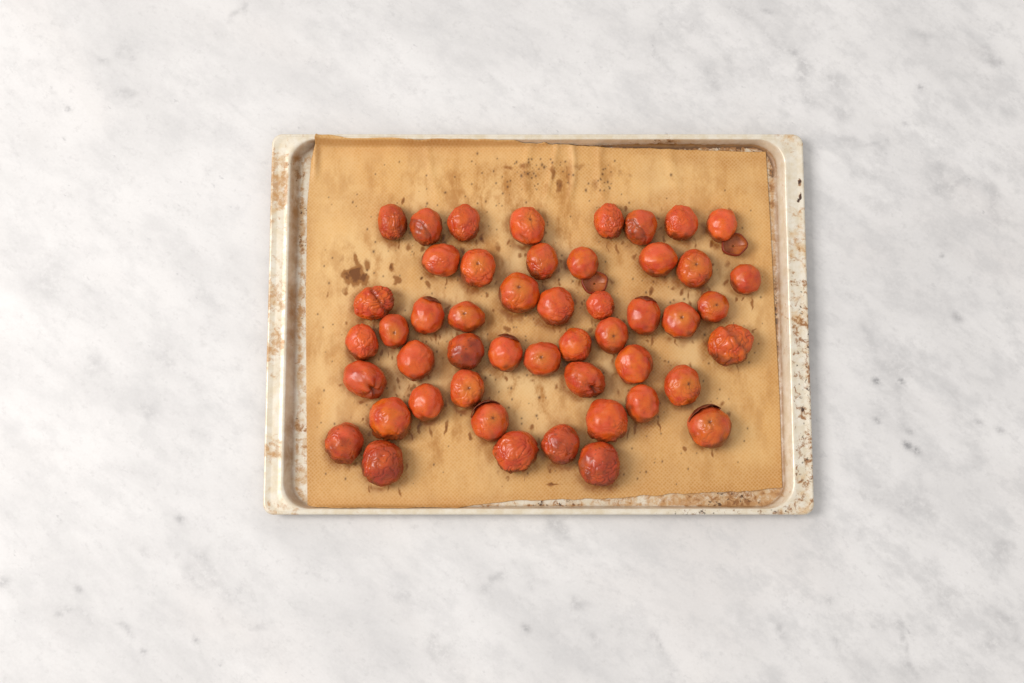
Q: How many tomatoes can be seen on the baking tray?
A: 49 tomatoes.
